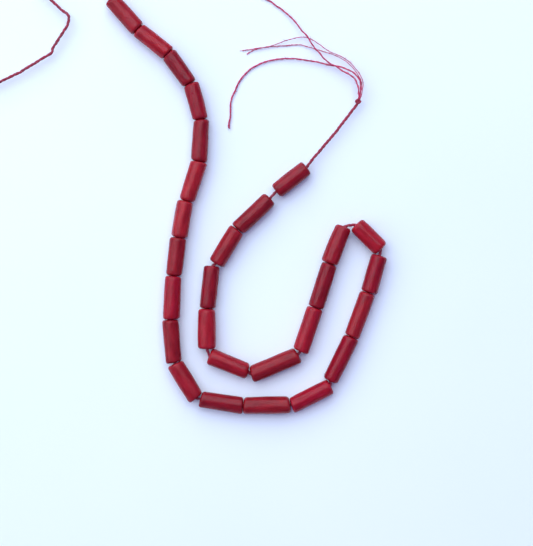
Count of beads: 28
